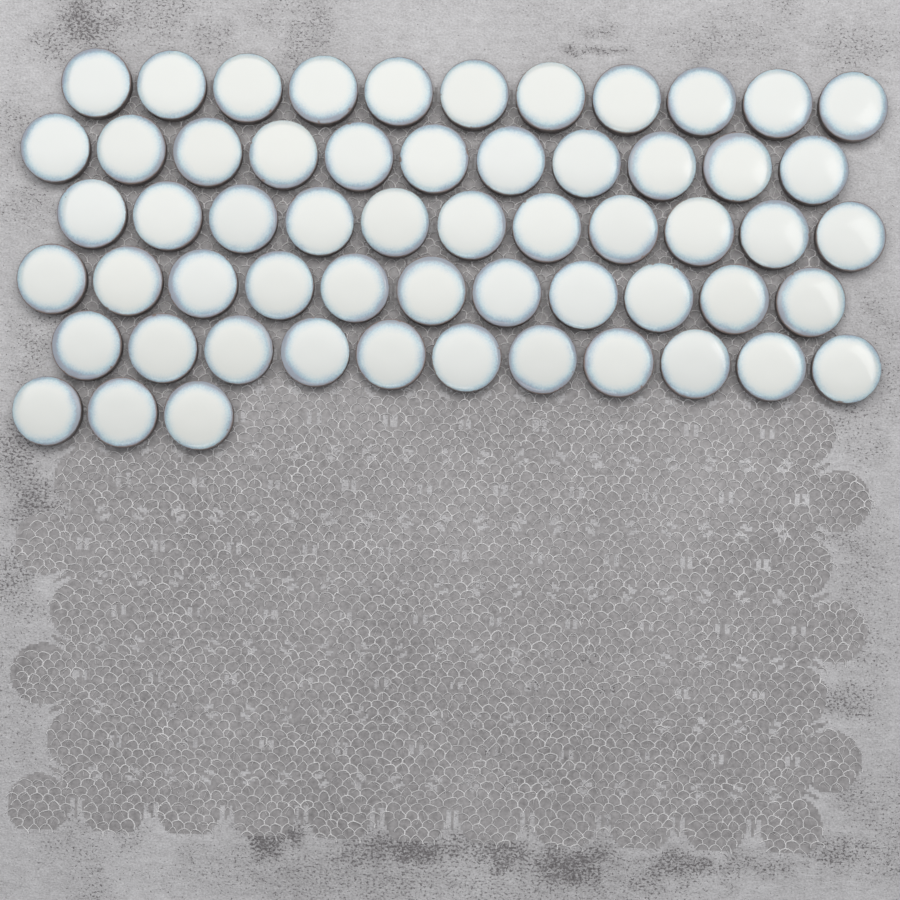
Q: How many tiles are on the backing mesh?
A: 58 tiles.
